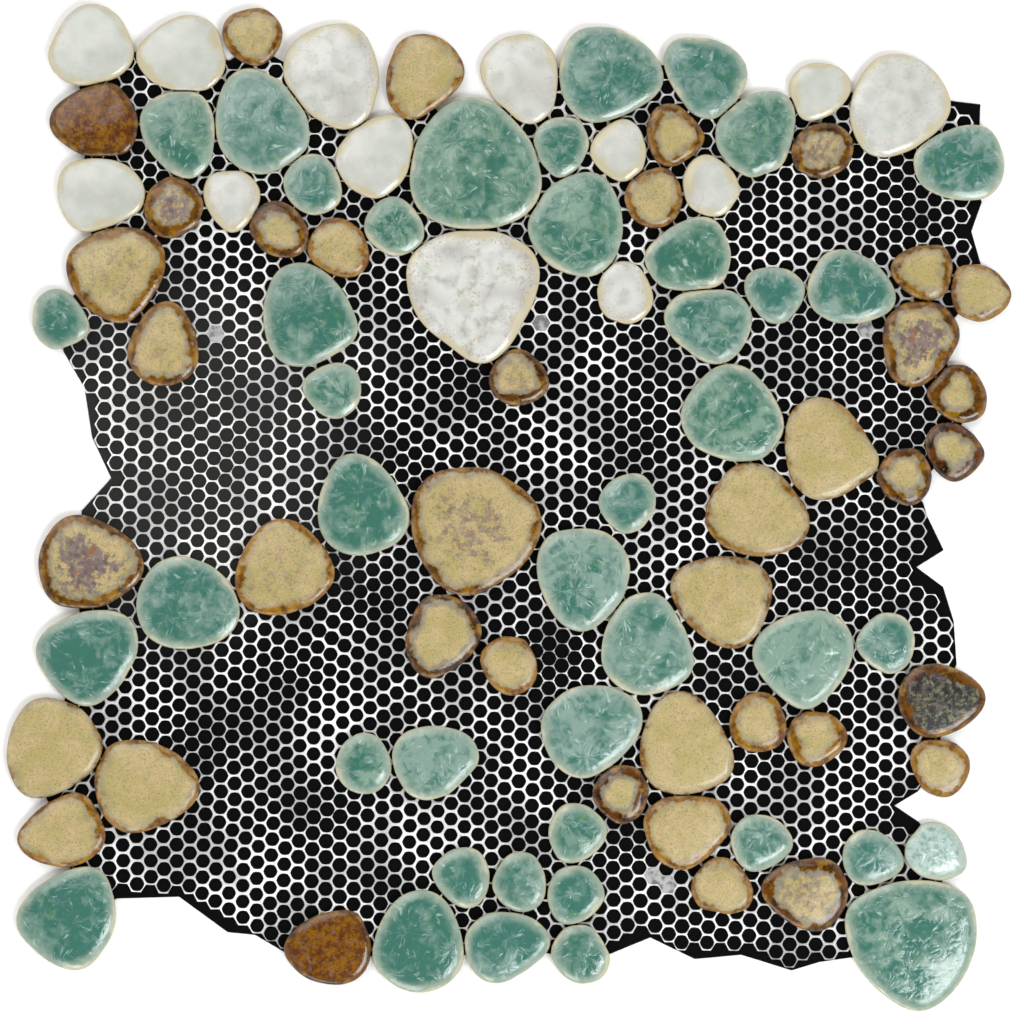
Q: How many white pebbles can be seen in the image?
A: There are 13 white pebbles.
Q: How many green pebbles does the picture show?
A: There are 42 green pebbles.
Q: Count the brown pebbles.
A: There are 39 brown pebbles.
